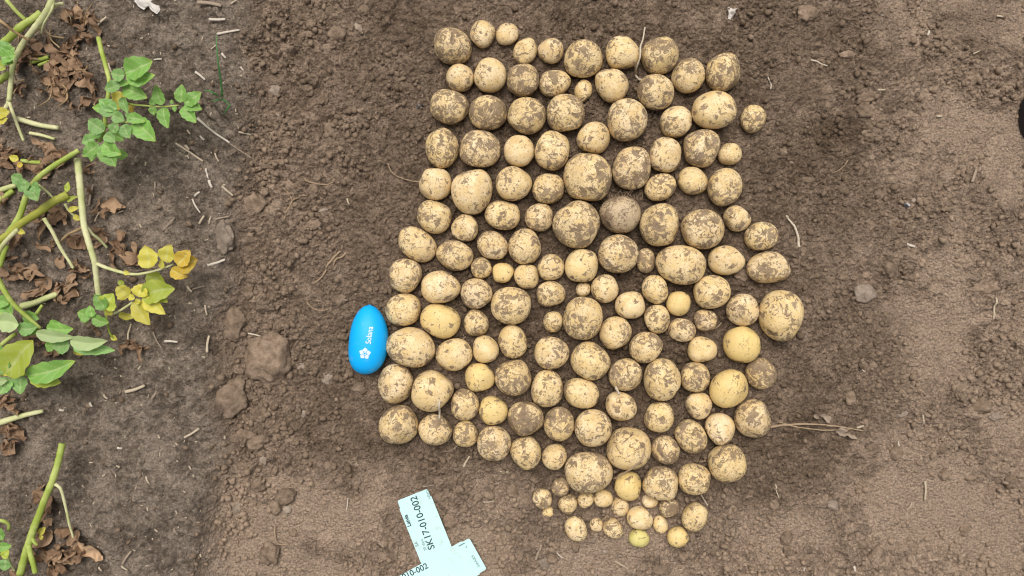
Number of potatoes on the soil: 149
